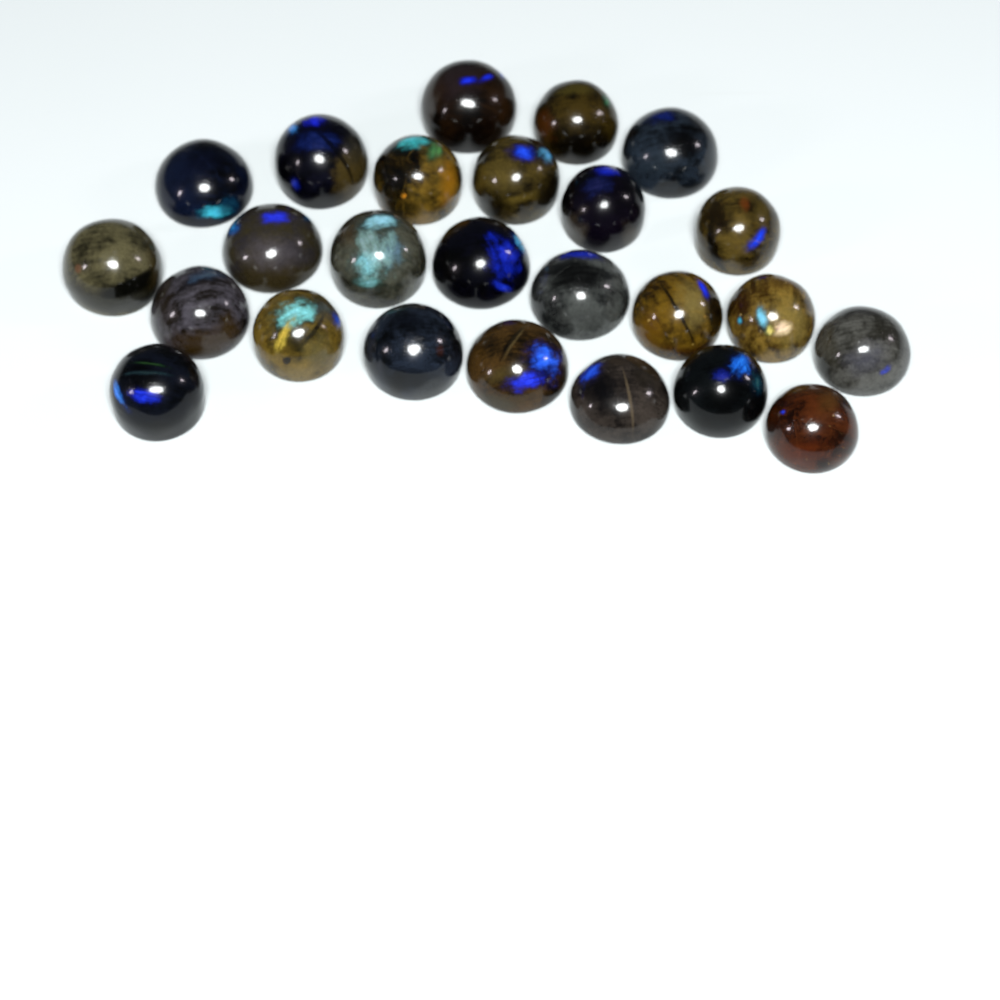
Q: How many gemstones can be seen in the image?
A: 25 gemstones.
